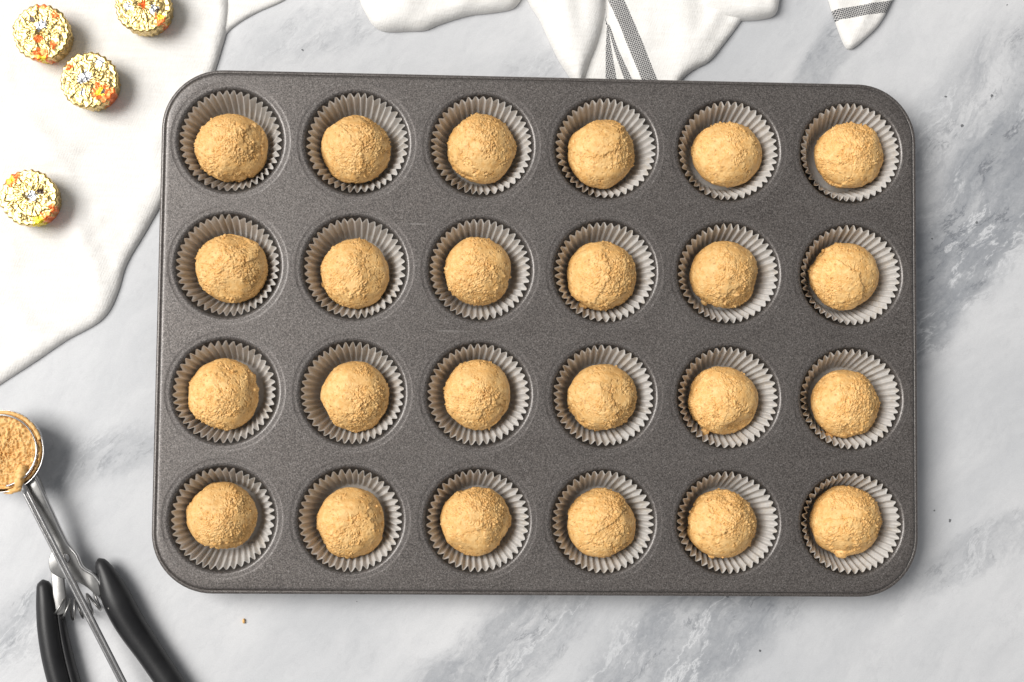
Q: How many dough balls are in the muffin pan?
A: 24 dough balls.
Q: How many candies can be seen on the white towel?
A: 4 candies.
